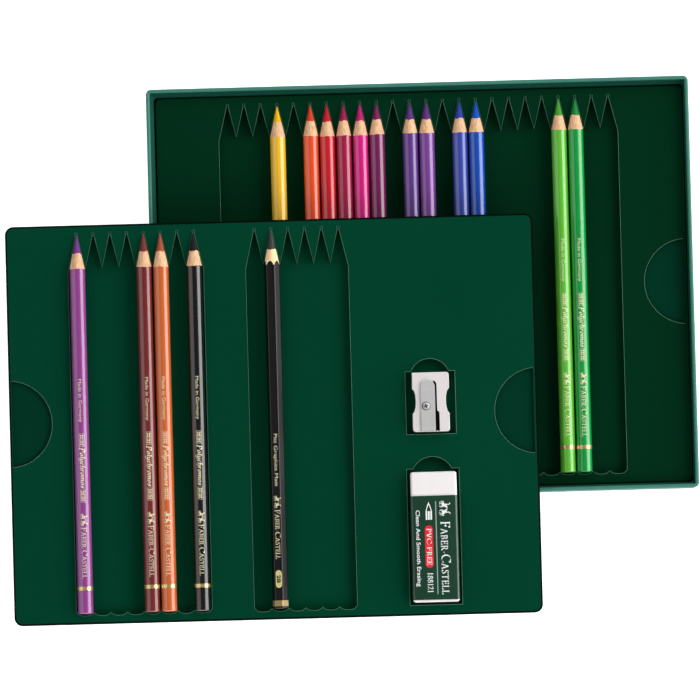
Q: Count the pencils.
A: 17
